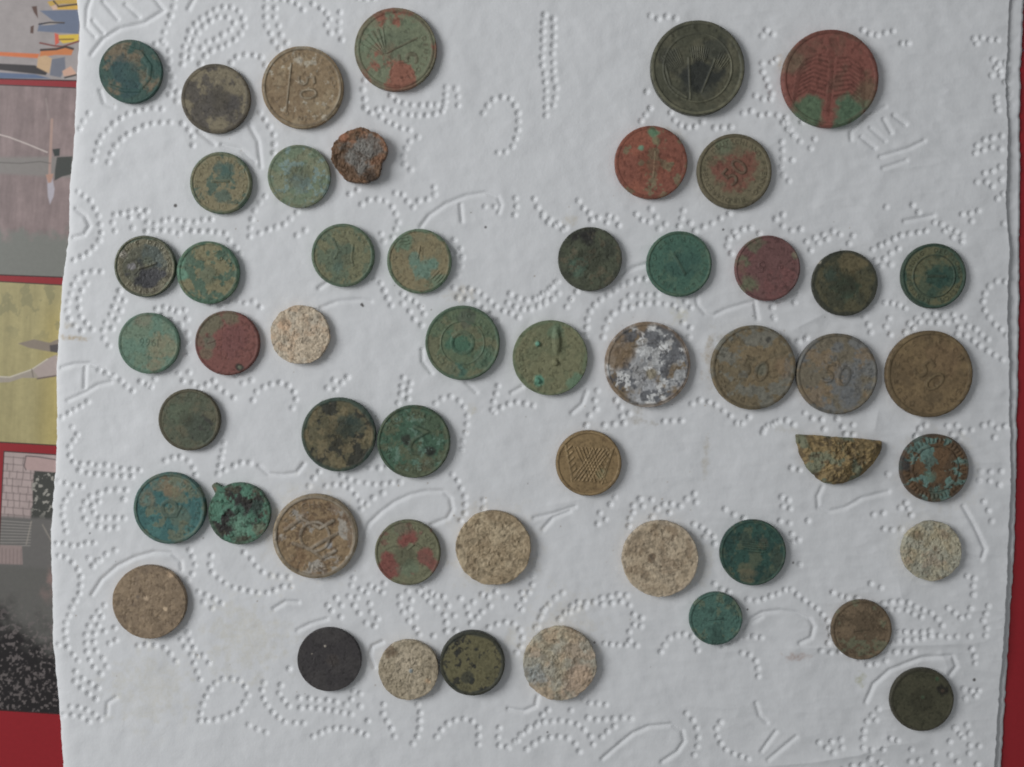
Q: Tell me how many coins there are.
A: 50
